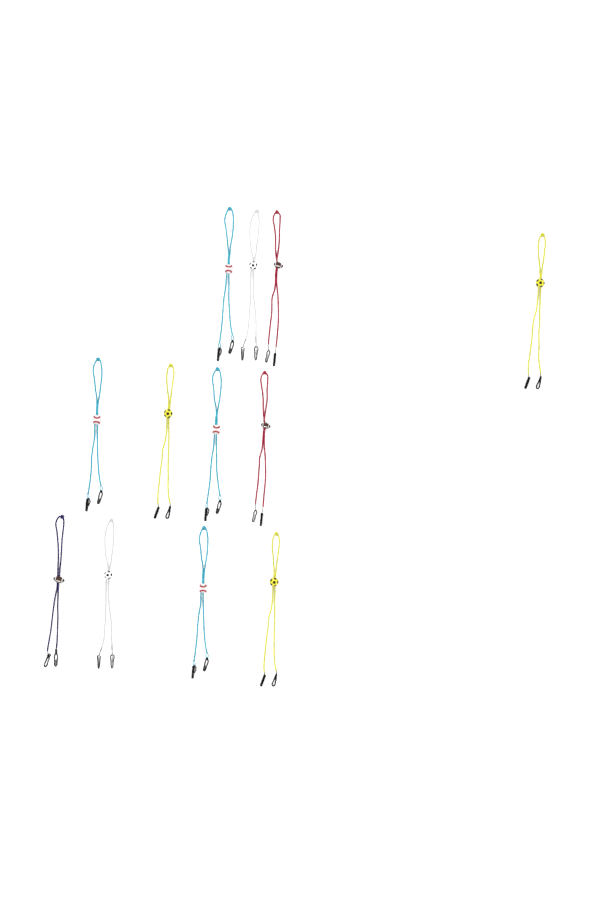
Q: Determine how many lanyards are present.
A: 12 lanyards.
